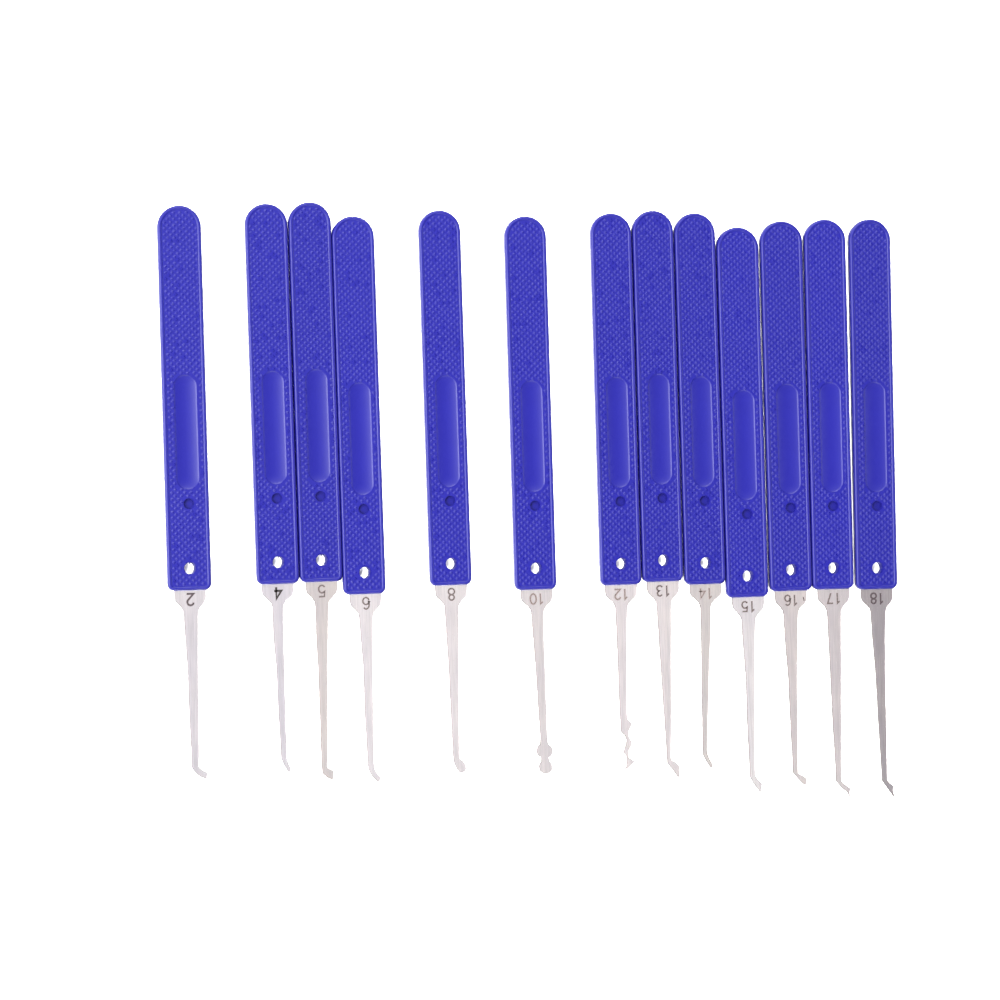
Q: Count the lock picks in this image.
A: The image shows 13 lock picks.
